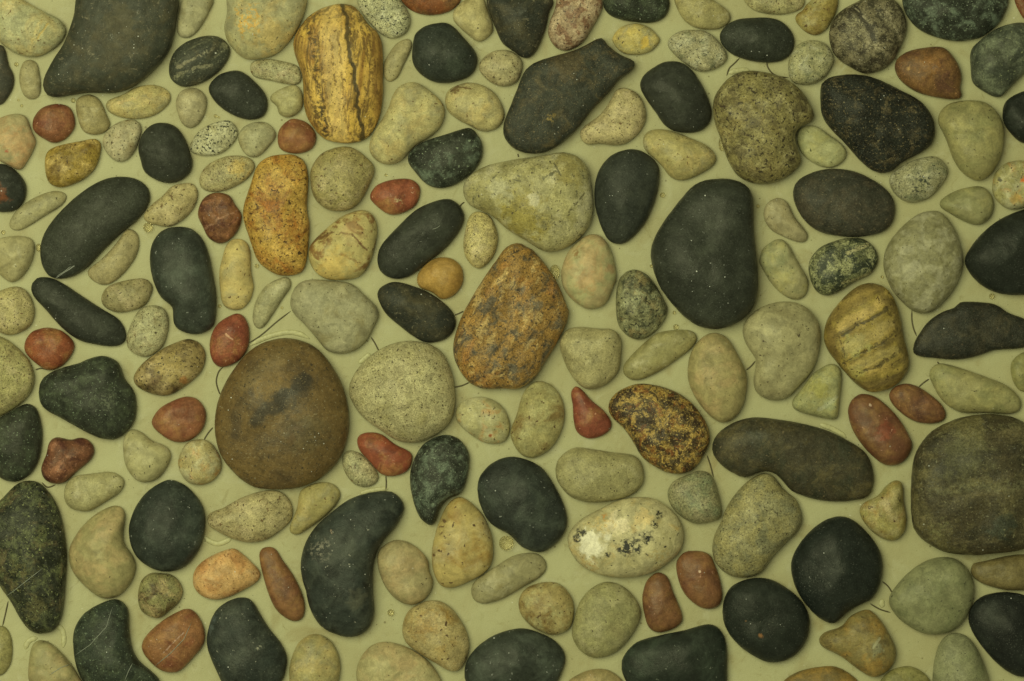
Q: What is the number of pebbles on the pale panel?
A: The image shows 169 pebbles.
